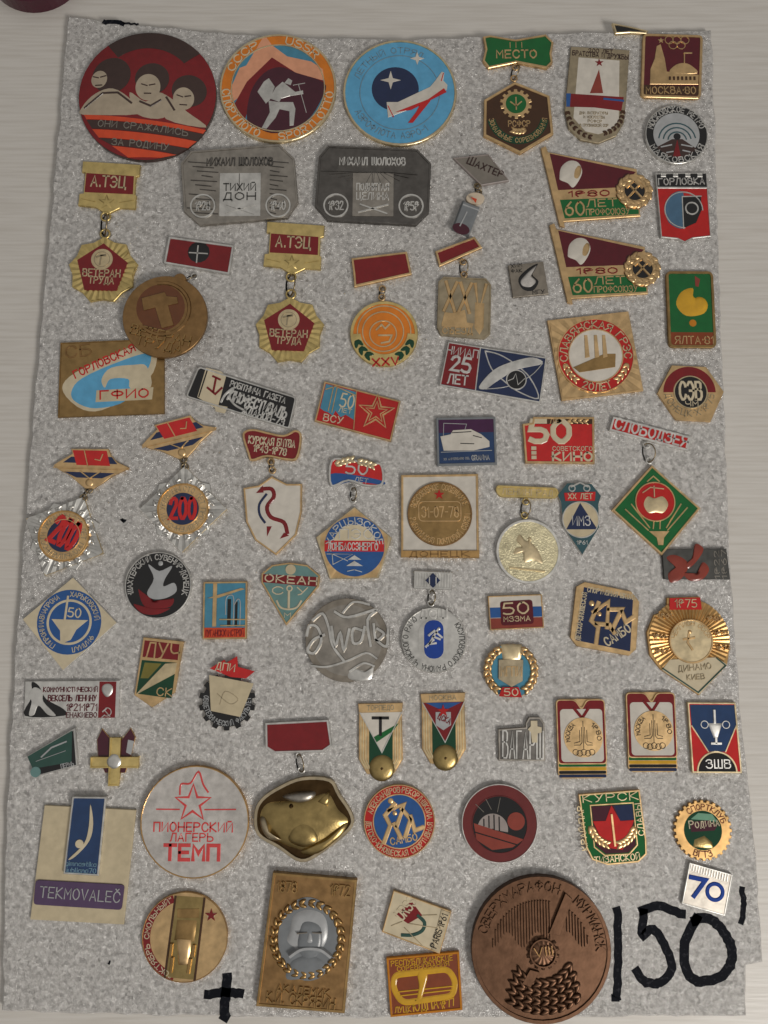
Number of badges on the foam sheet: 72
